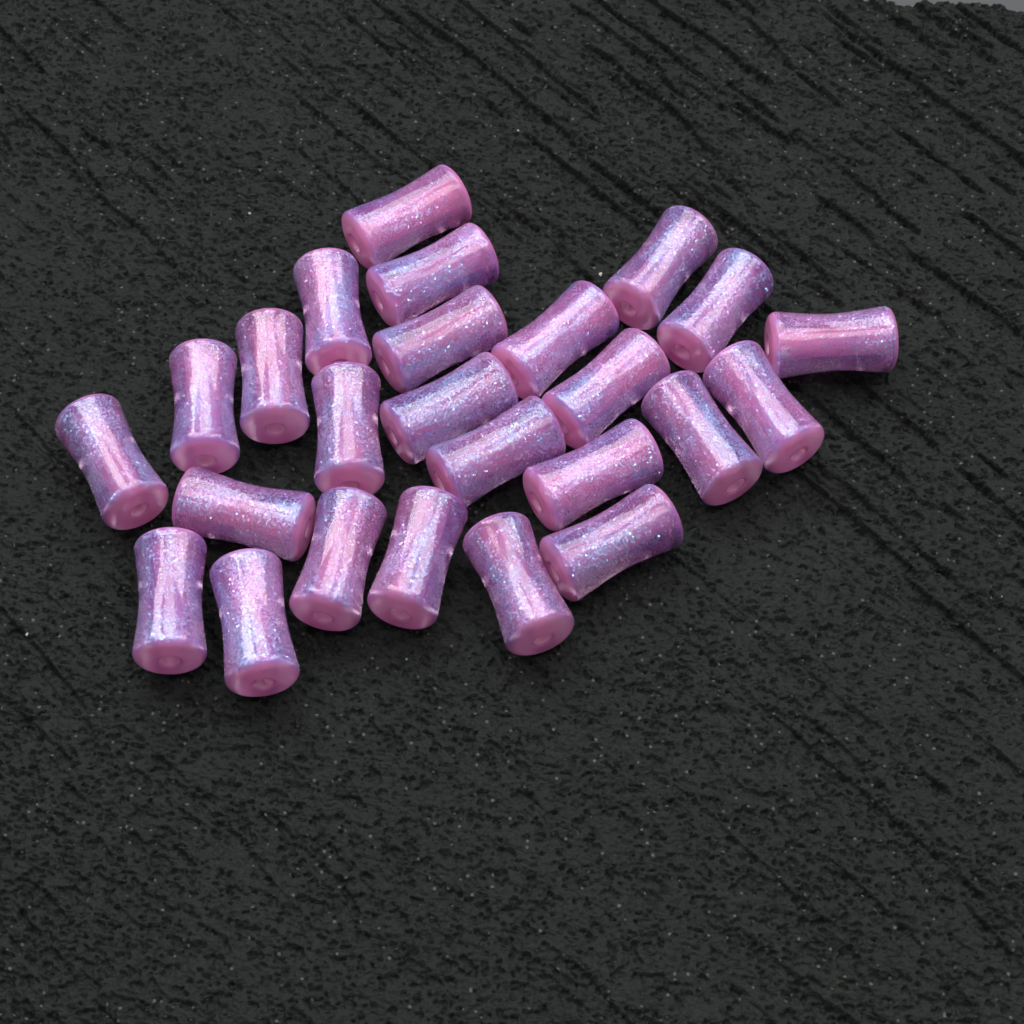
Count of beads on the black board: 25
